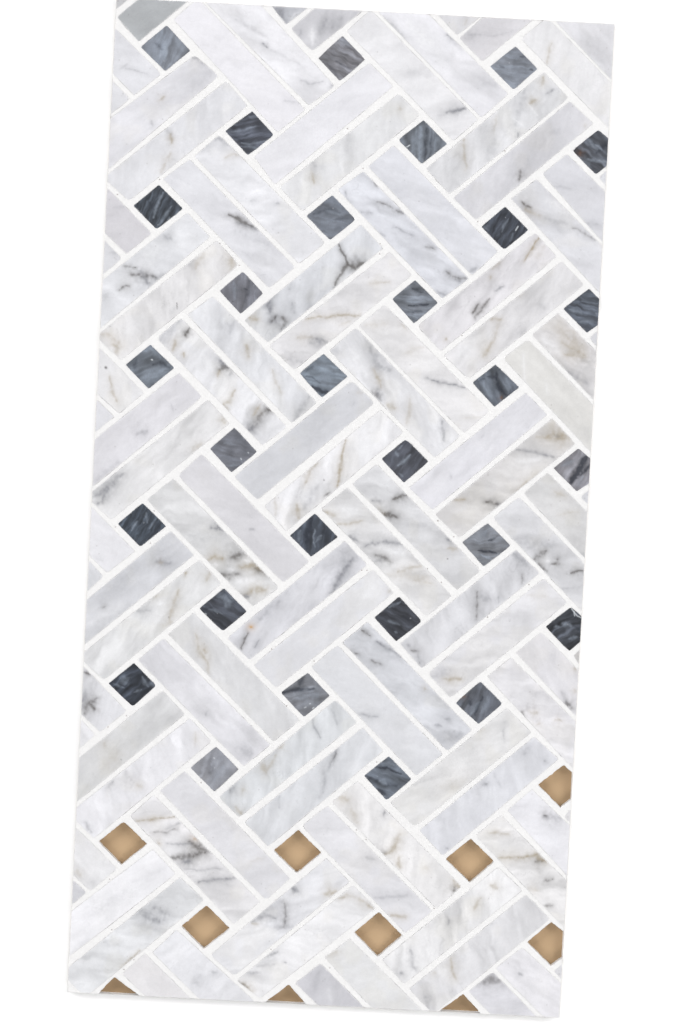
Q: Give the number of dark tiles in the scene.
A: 29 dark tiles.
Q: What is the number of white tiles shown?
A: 102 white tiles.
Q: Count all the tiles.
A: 131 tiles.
